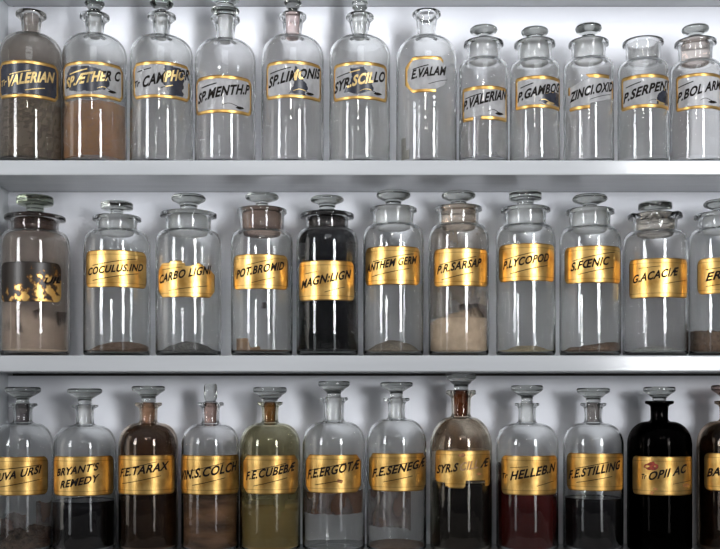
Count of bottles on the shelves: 35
